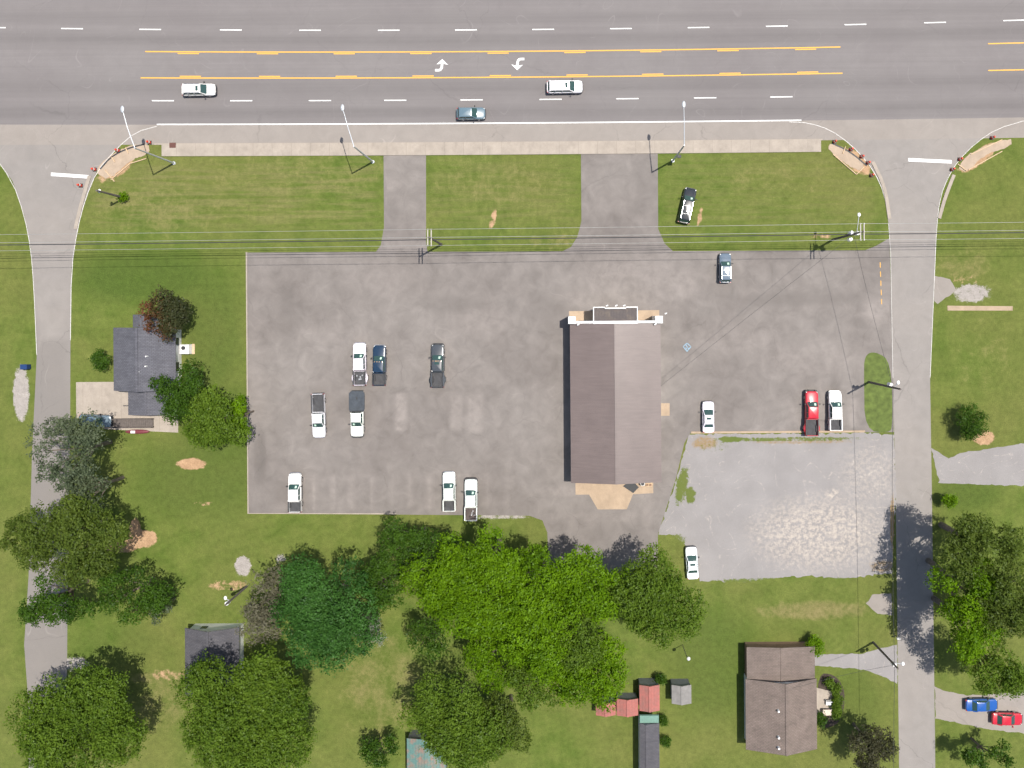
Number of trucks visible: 10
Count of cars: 10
